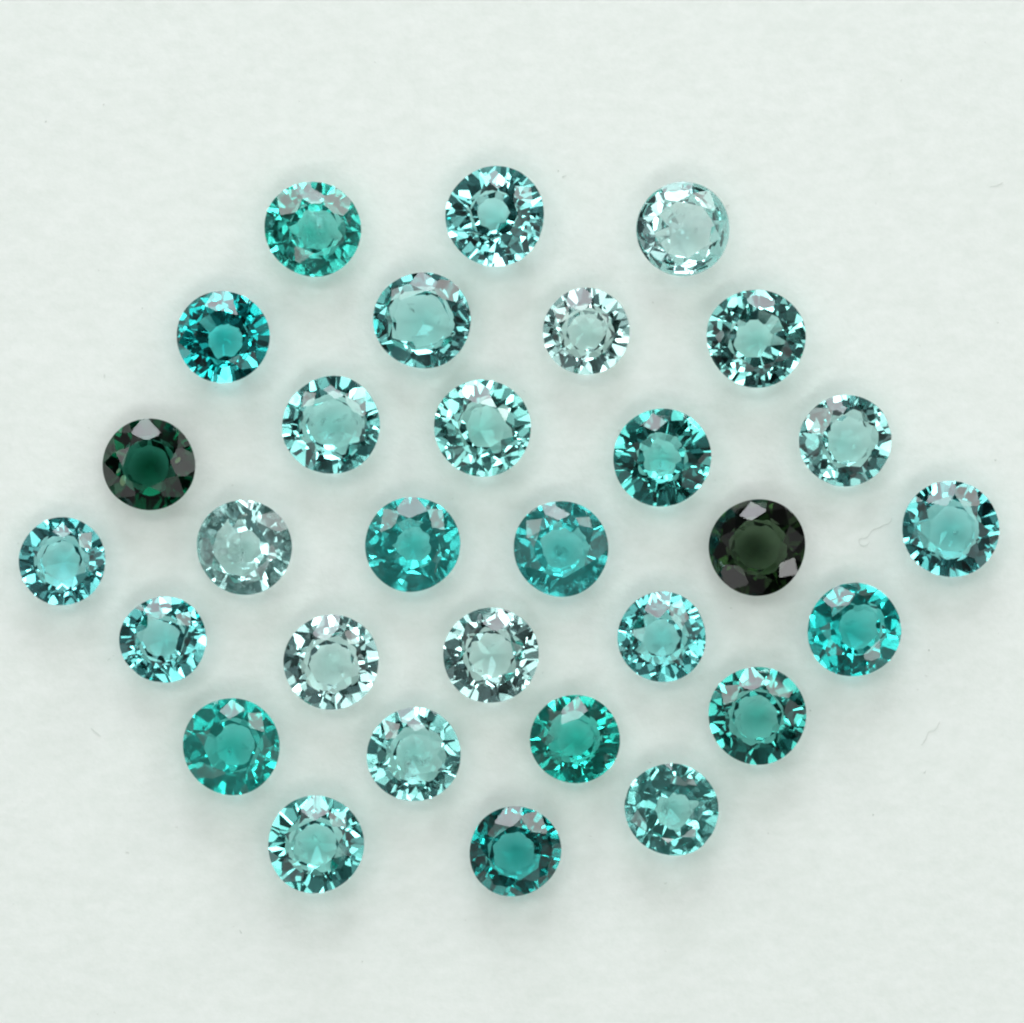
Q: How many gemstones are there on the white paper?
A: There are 30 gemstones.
